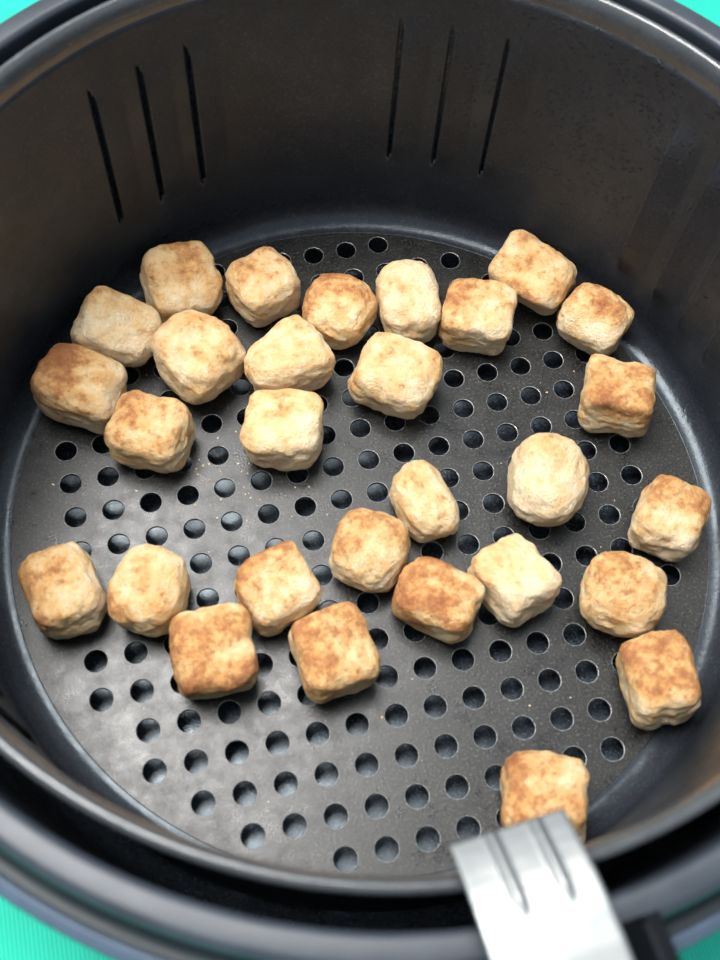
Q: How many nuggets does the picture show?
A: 29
